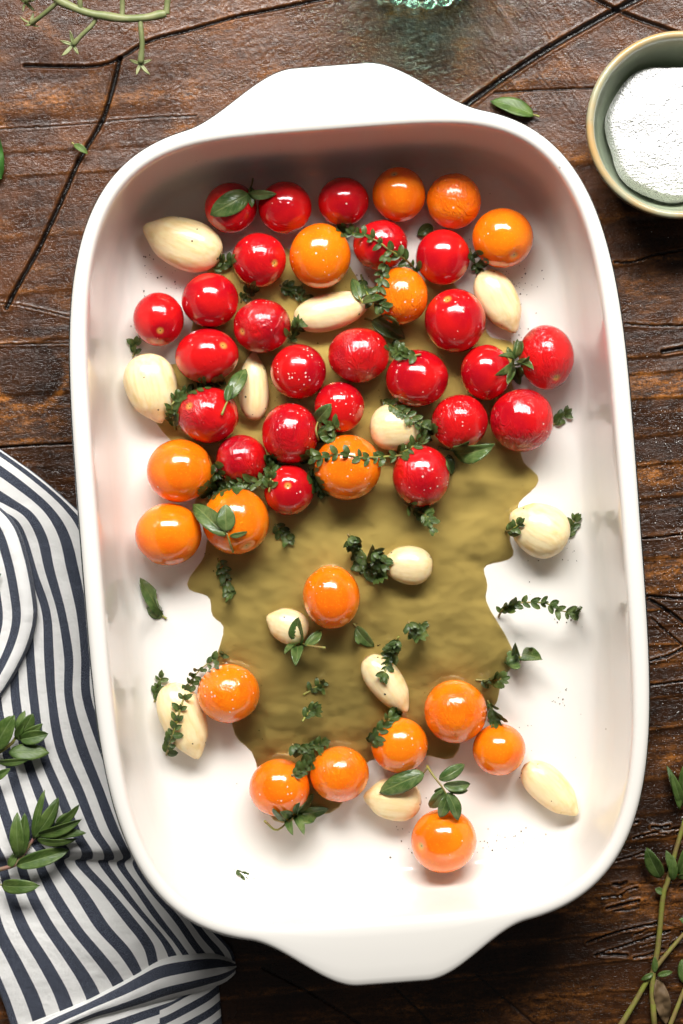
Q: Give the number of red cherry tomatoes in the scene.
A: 24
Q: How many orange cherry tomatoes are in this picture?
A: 17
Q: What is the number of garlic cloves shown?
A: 13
